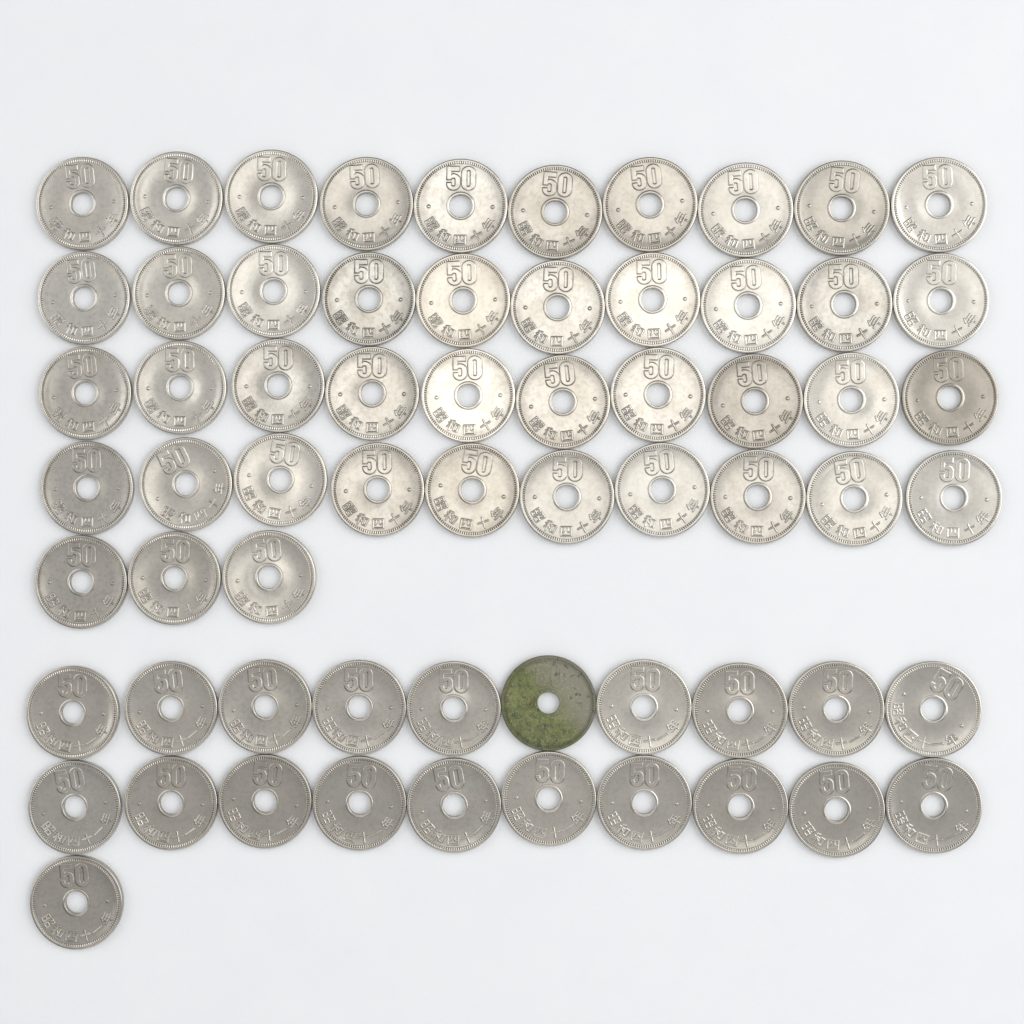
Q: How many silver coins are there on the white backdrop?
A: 63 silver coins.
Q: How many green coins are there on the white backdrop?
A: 1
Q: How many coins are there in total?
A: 64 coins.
